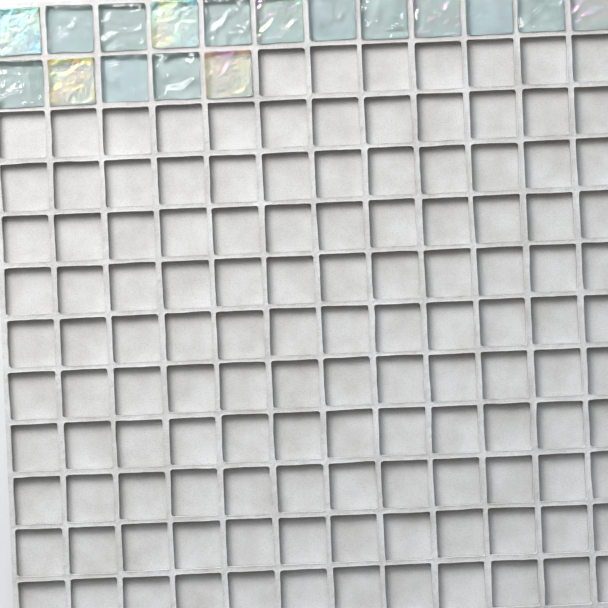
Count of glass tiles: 17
